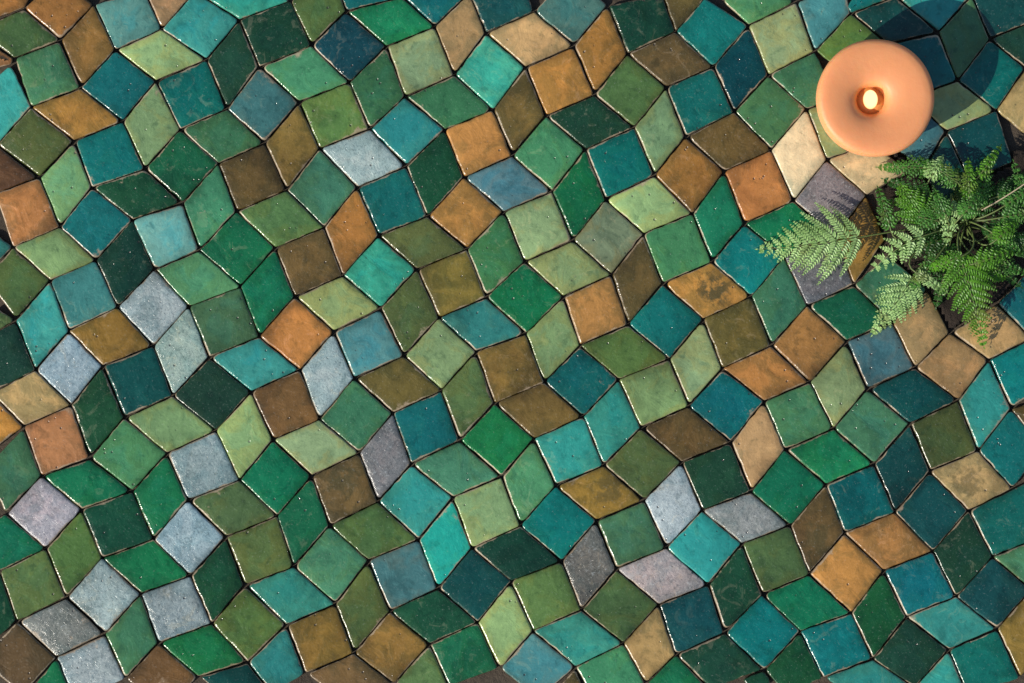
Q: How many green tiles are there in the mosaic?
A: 127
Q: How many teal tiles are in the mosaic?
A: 78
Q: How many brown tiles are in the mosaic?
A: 64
